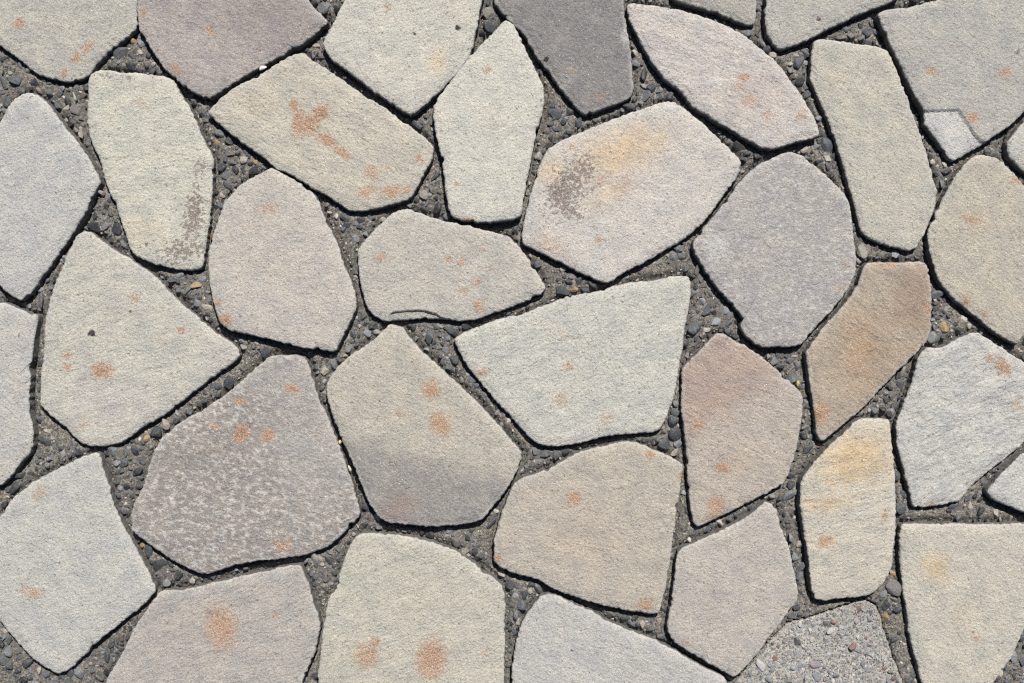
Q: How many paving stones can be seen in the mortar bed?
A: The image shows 36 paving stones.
